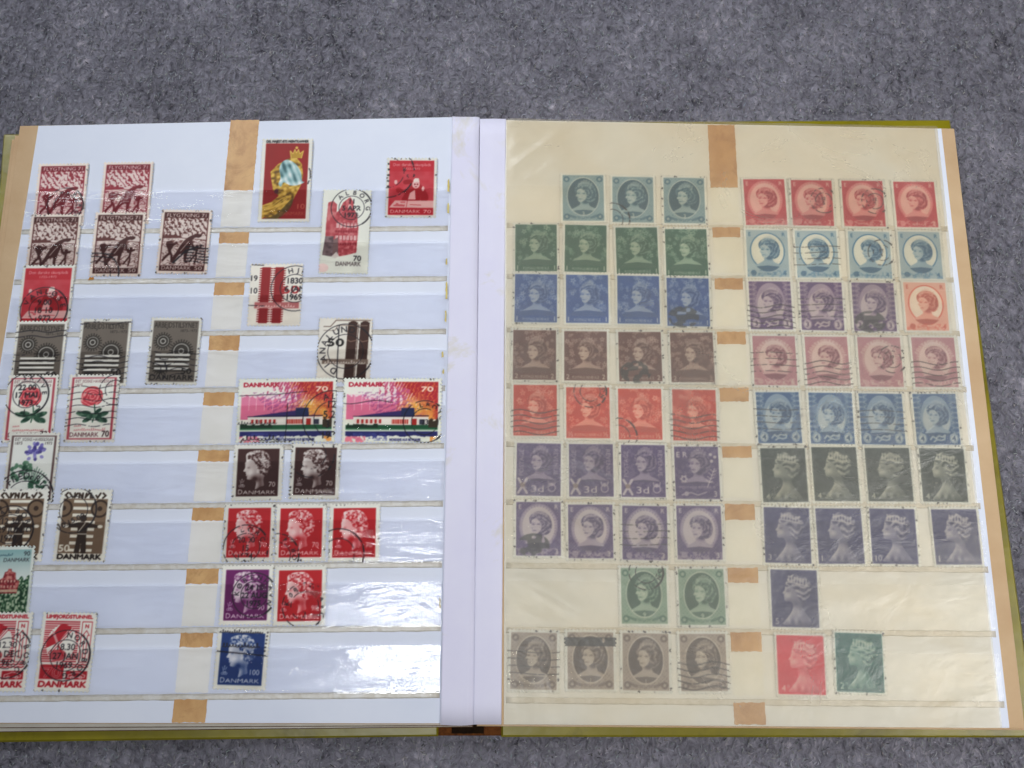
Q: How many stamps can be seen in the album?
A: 96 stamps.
